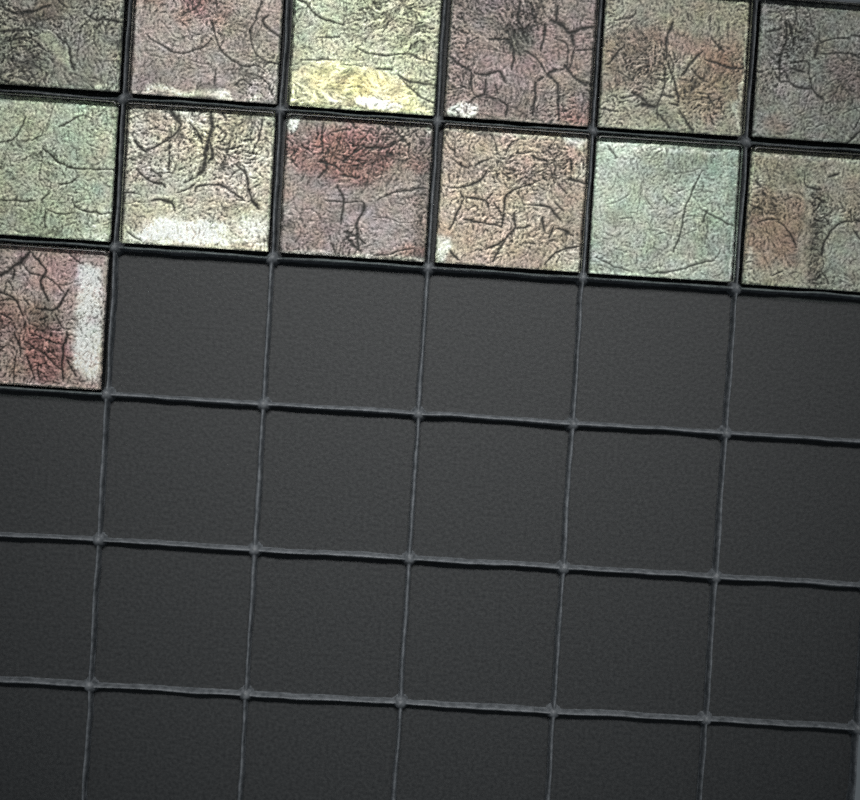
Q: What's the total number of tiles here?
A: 13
